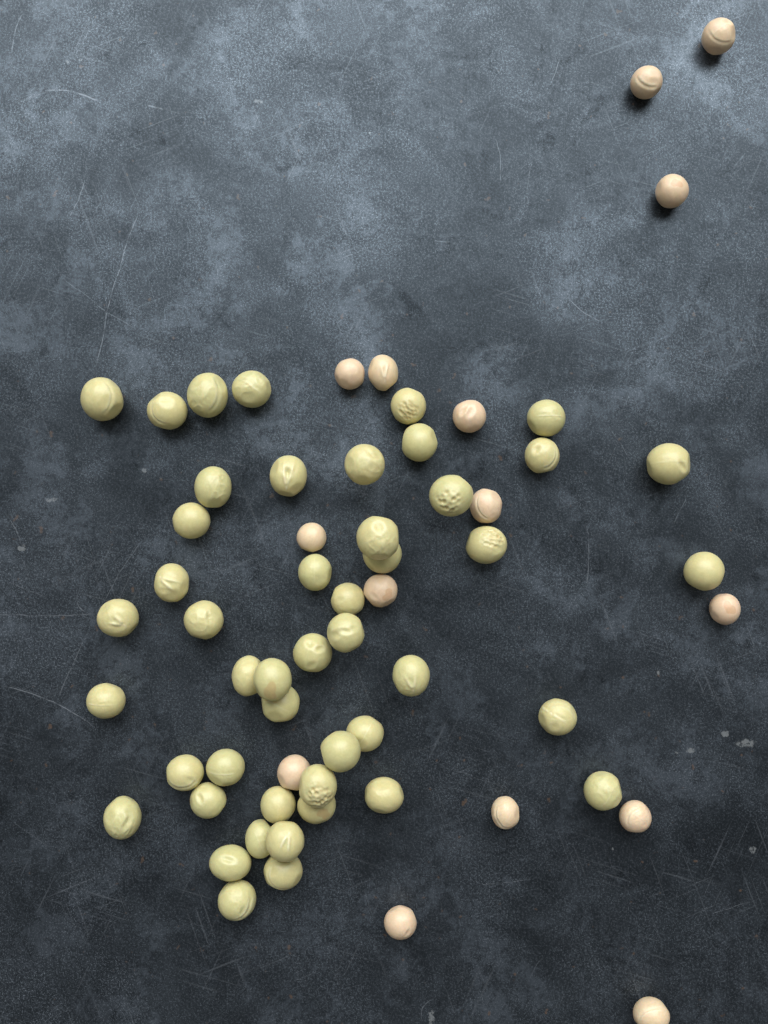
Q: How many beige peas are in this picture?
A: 15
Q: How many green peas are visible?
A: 47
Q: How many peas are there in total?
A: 62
